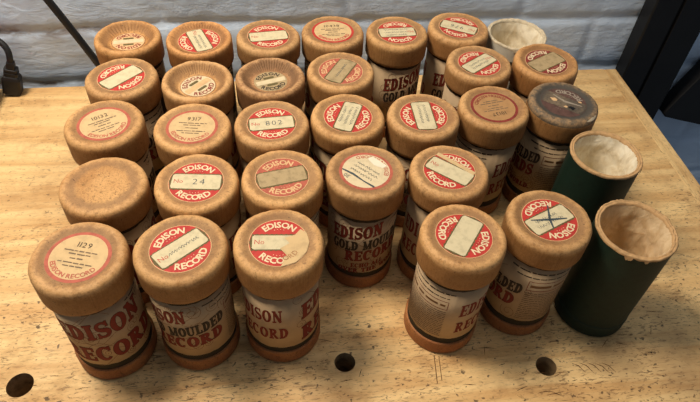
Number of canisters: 32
